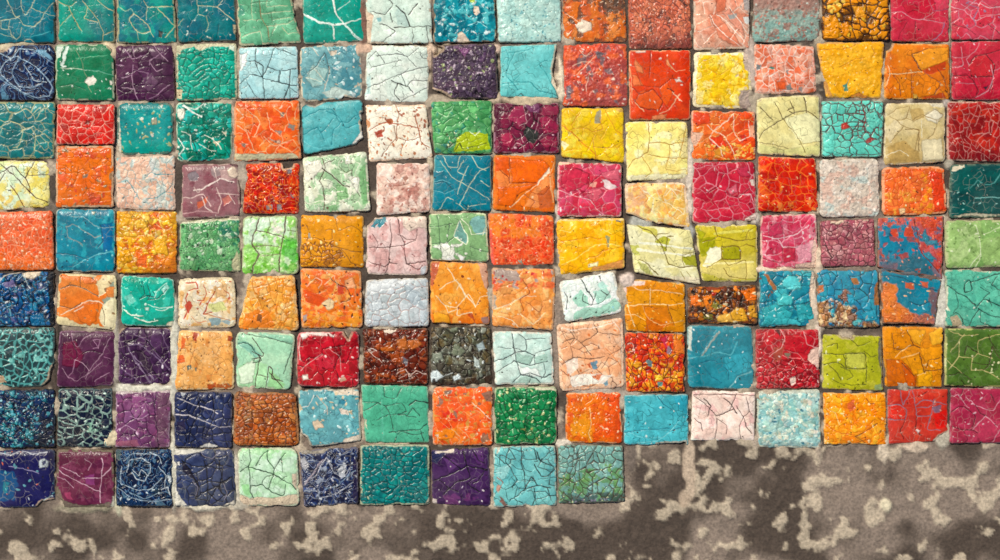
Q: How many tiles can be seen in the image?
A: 138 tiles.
